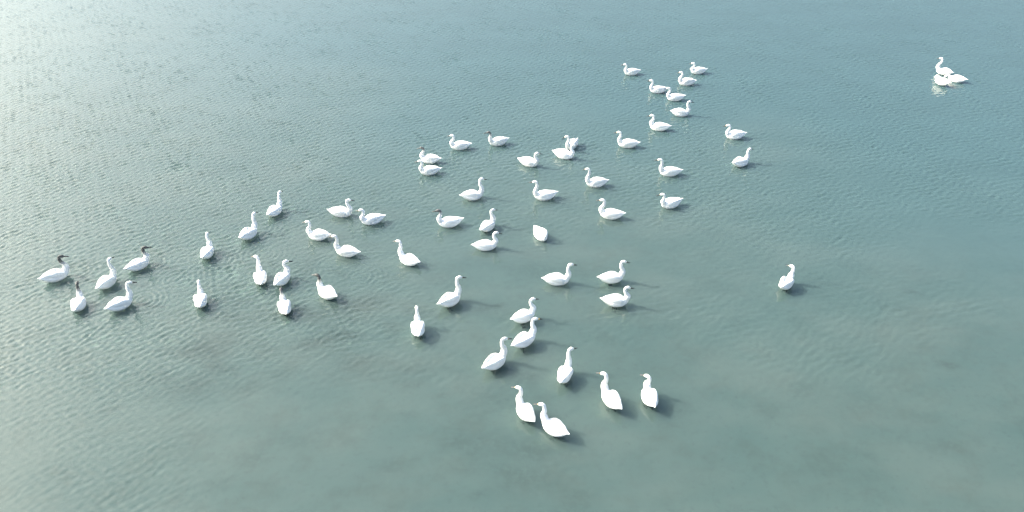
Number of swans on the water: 62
